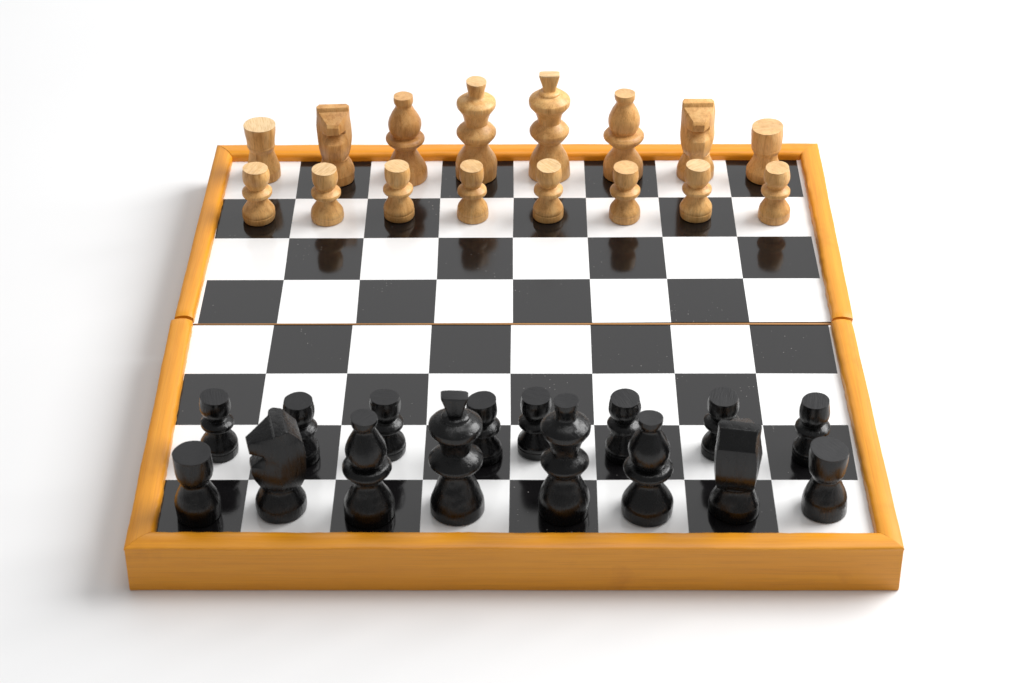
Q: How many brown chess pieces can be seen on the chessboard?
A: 16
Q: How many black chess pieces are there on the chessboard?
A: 16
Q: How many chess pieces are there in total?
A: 32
